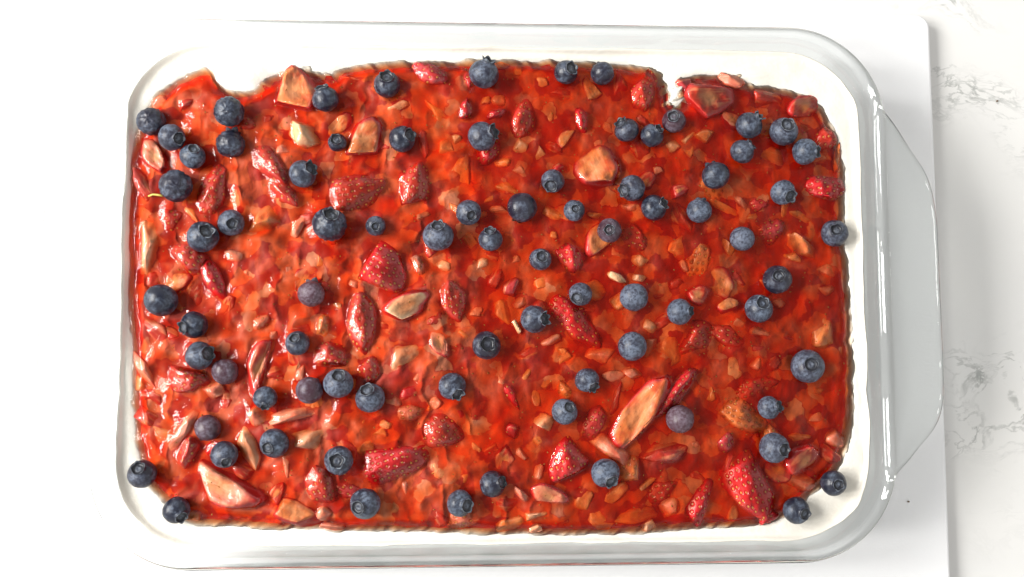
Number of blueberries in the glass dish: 78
